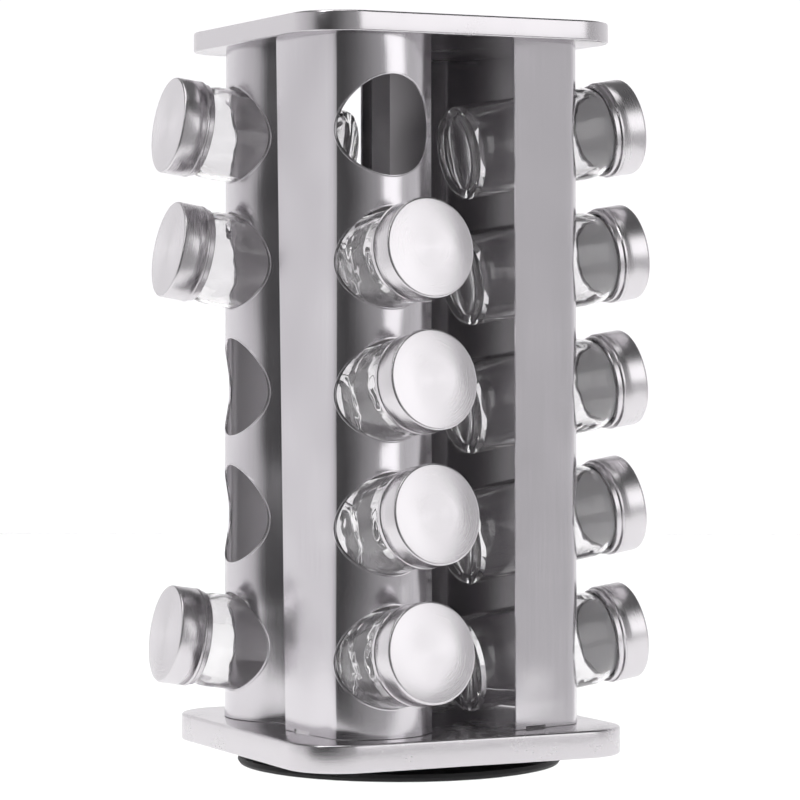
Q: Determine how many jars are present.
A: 12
